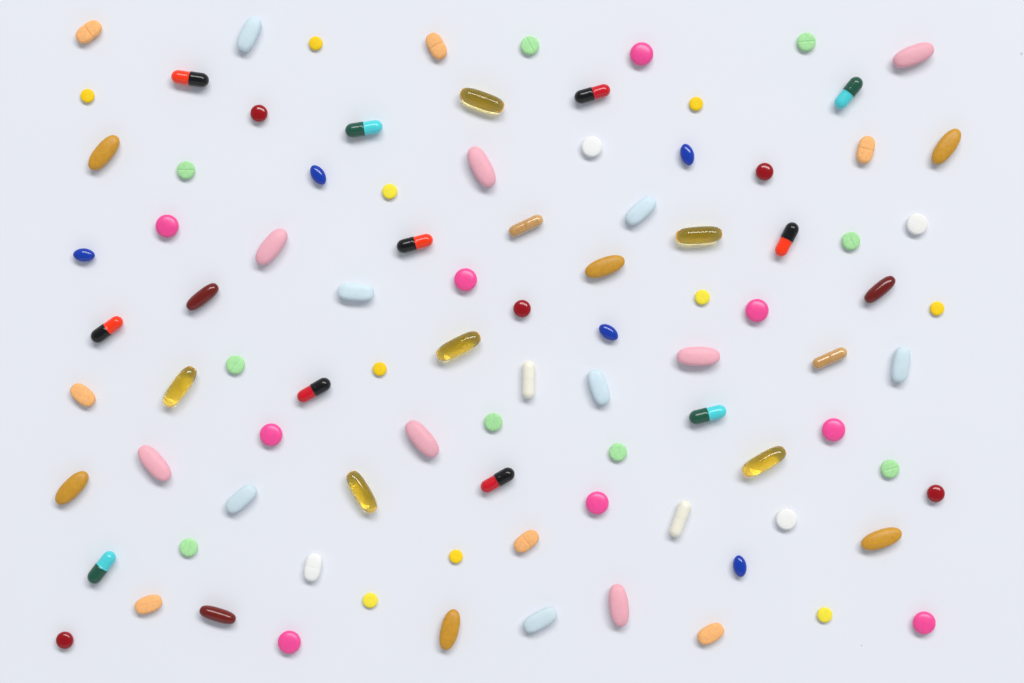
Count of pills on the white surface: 93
